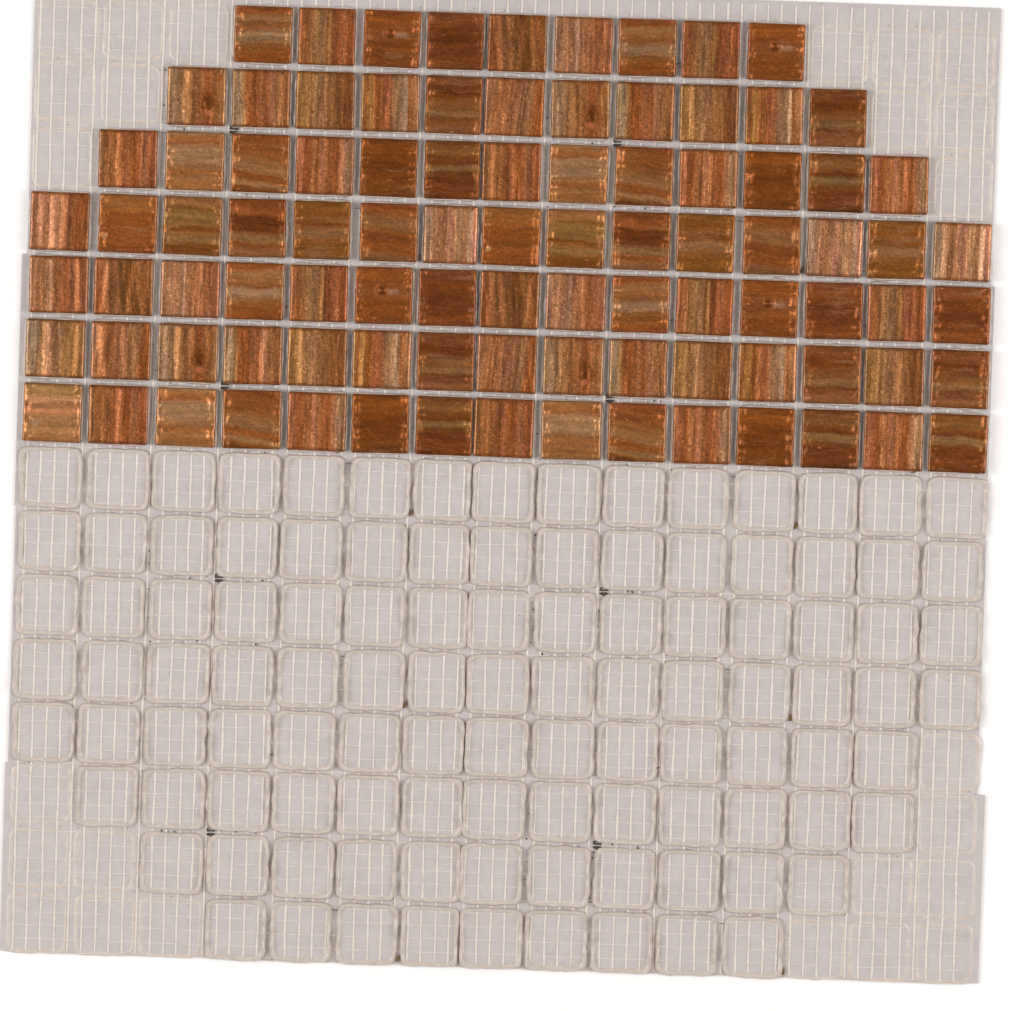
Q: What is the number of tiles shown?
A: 93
